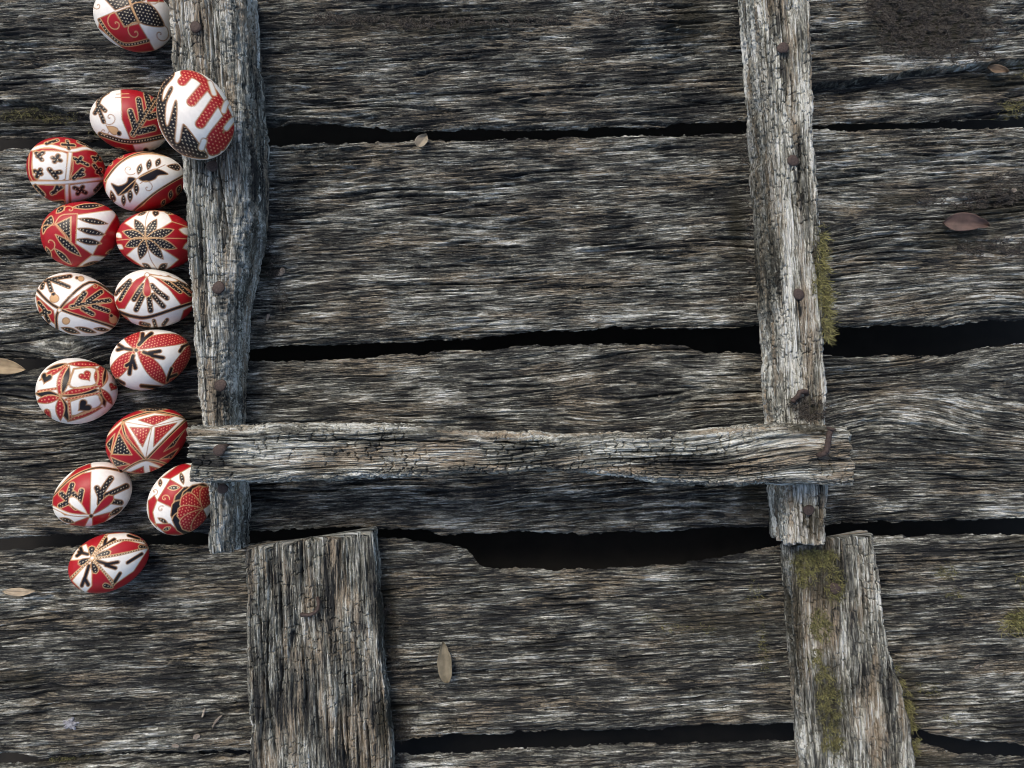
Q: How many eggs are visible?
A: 15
